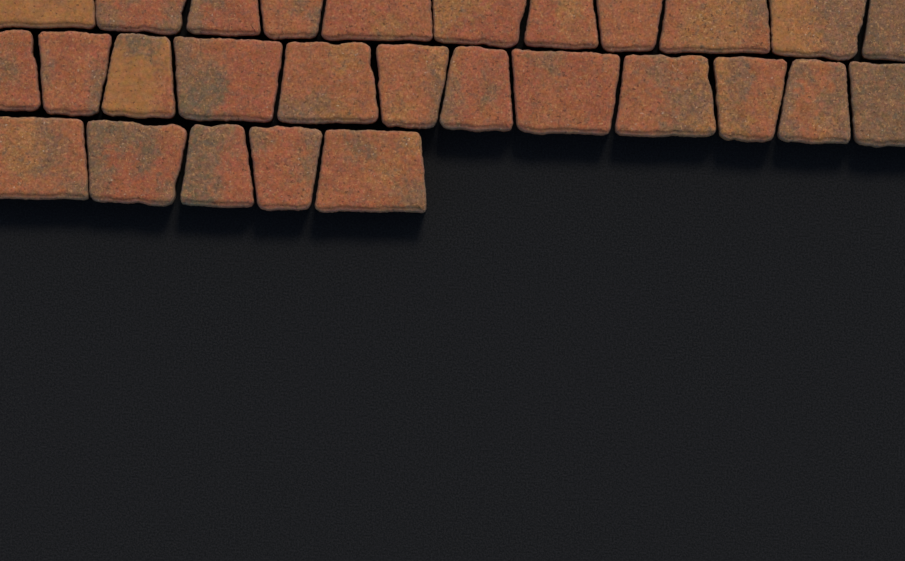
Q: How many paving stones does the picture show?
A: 28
